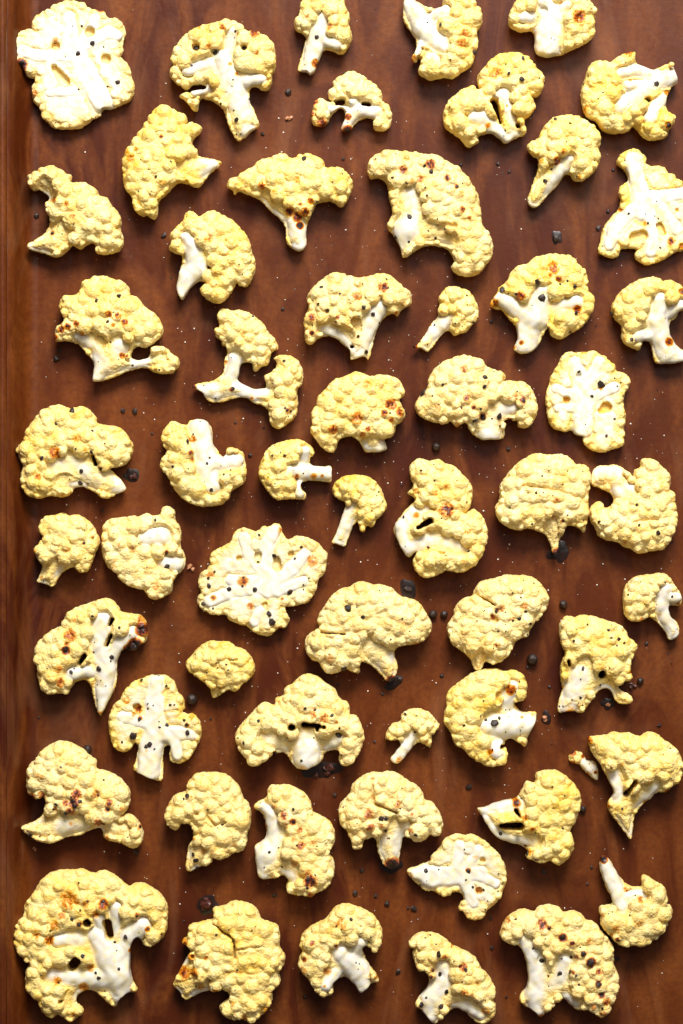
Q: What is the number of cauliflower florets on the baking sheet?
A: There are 58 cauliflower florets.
